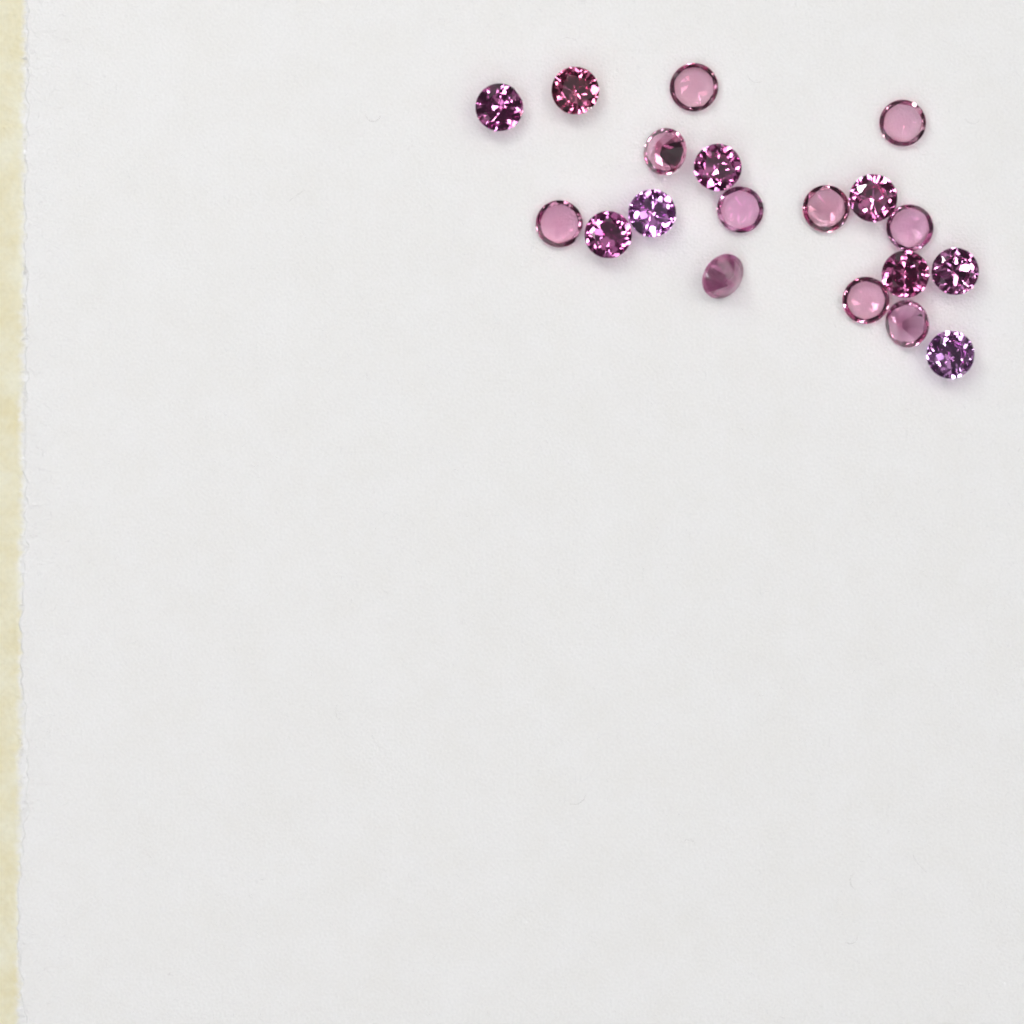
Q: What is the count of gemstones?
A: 19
